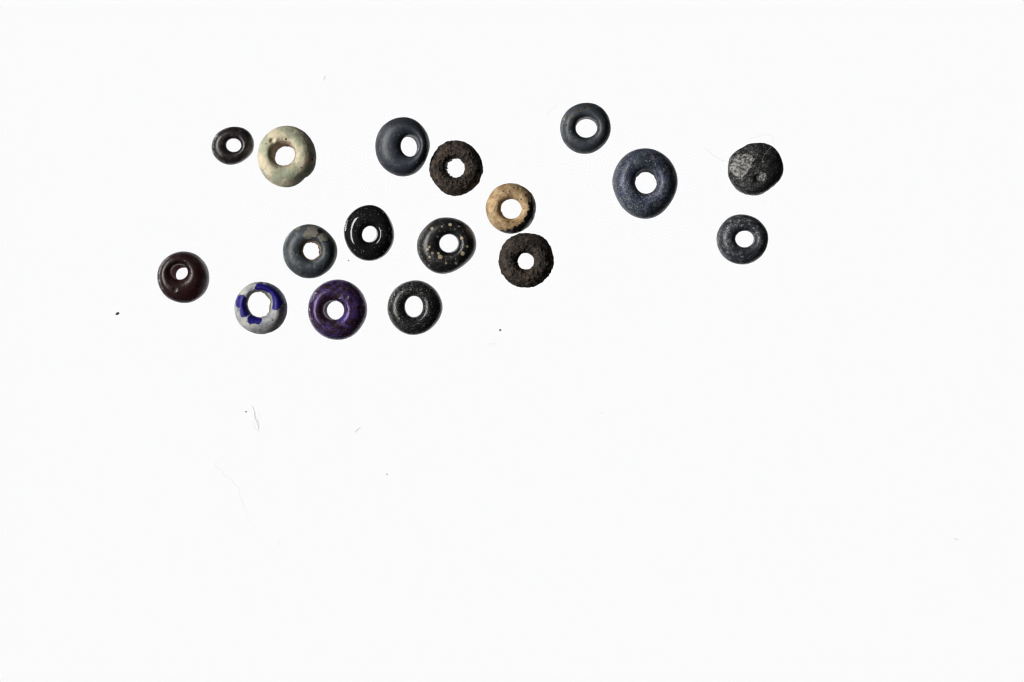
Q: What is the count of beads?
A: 17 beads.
